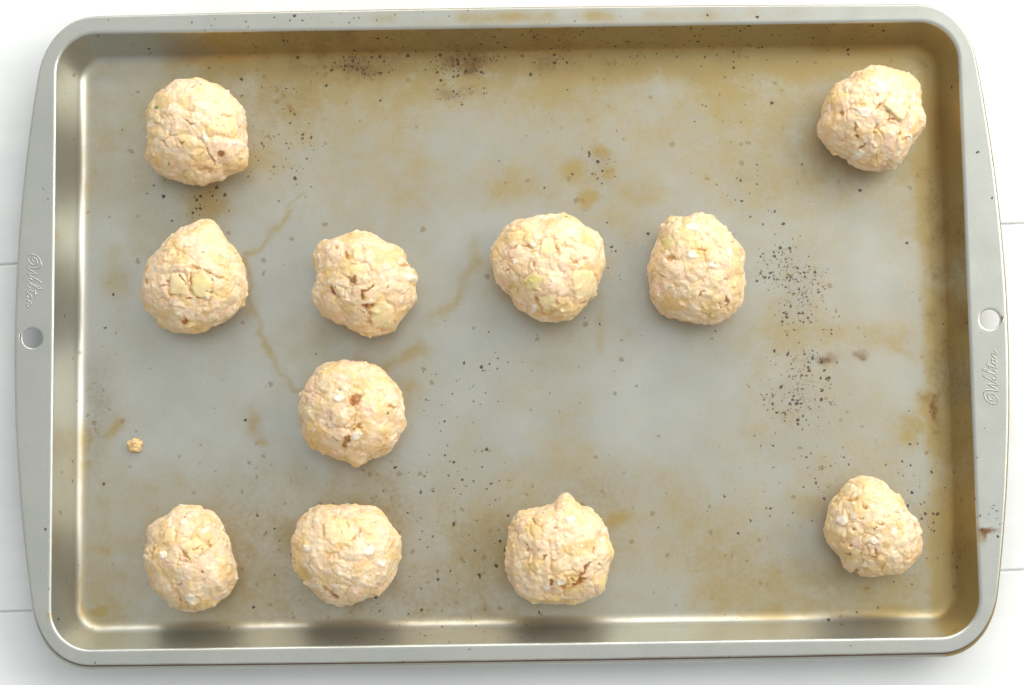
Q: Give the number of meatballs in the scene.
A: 11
